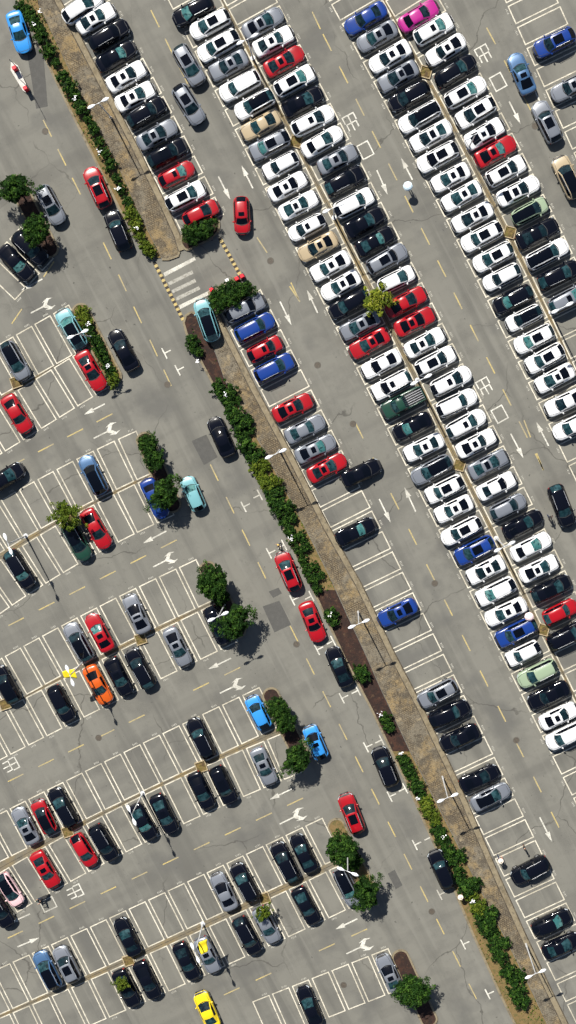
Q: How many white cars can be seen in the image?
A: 66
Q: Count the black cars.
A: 62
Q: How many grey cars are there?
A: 35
